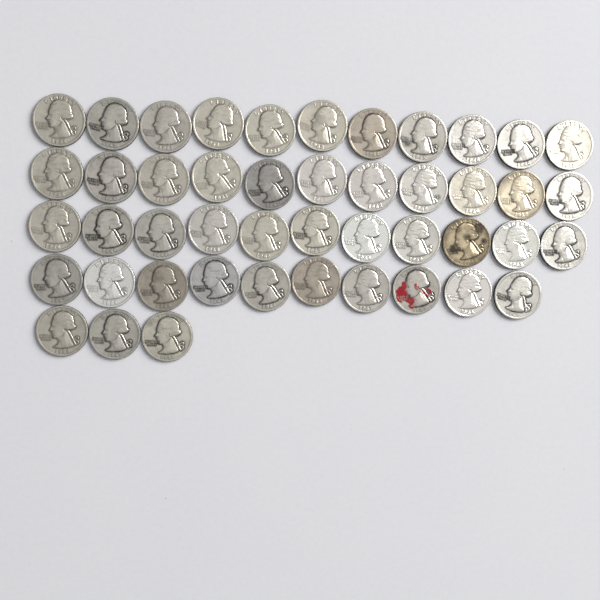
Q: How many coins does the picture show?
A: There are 46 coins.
